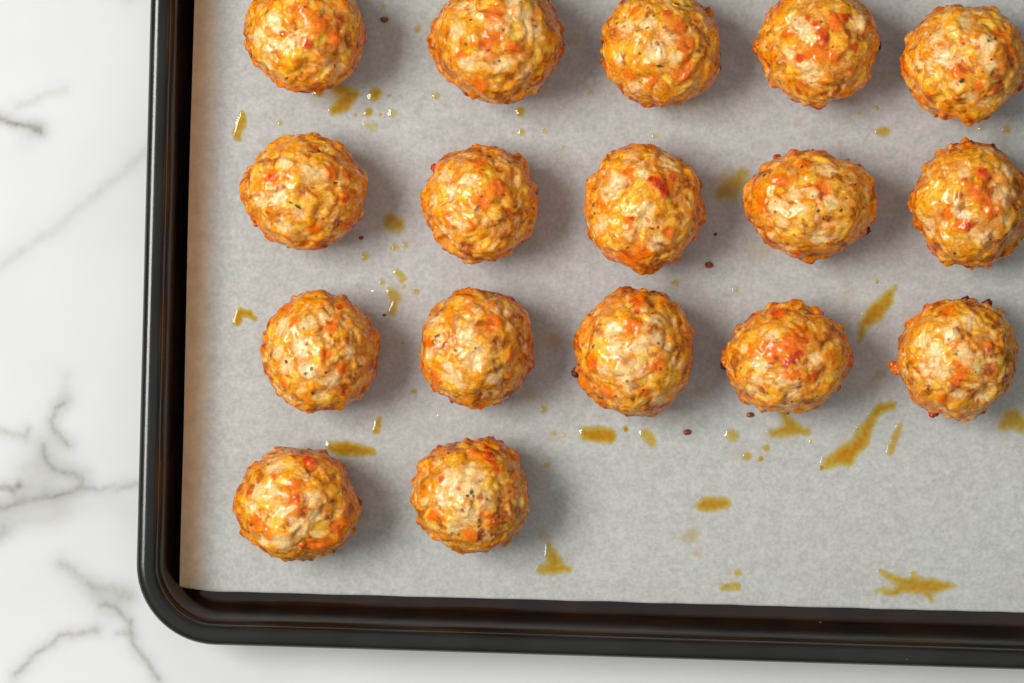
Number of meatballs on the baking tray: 17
